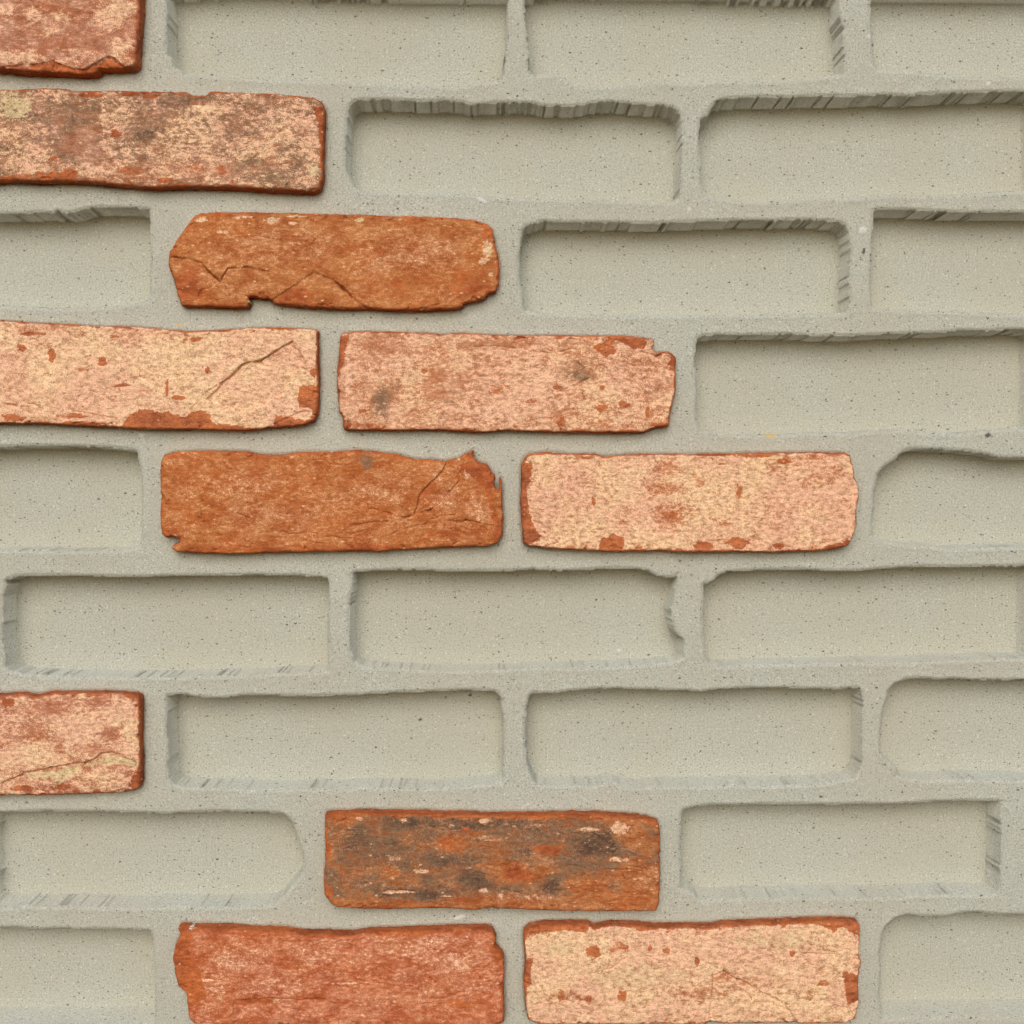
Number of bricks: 11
